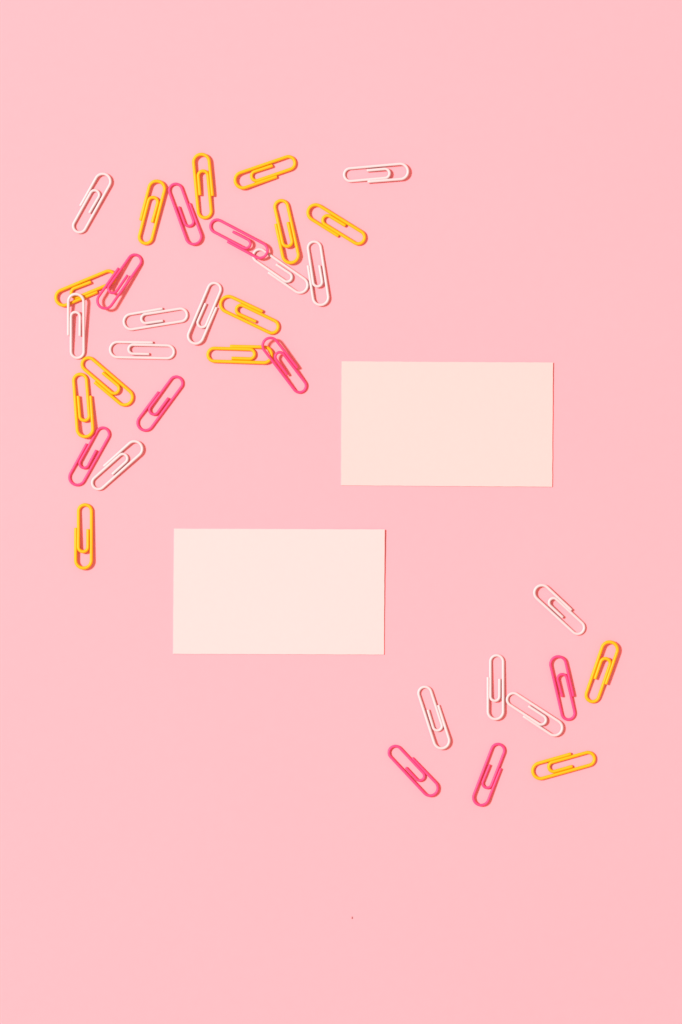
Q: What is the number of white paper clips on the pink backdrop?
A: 13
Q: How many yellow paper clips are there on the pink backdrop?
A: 13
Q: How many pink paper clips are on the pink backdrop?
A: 9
